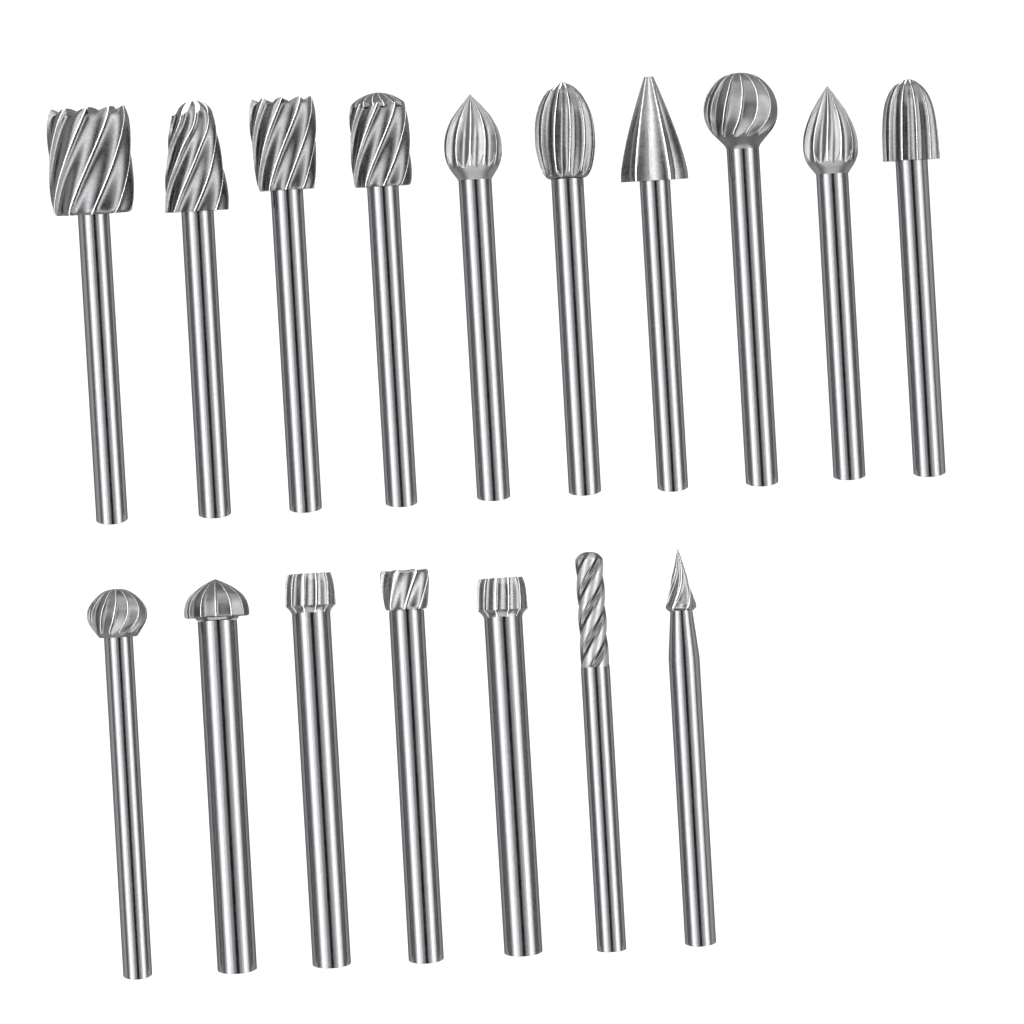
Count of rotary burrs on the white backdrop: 17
